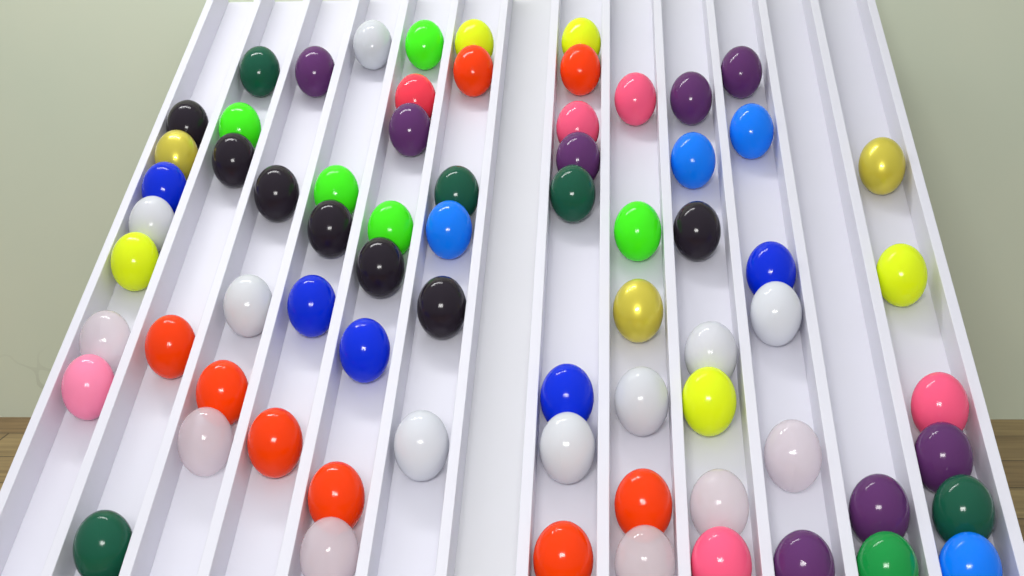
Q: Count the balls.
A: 71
